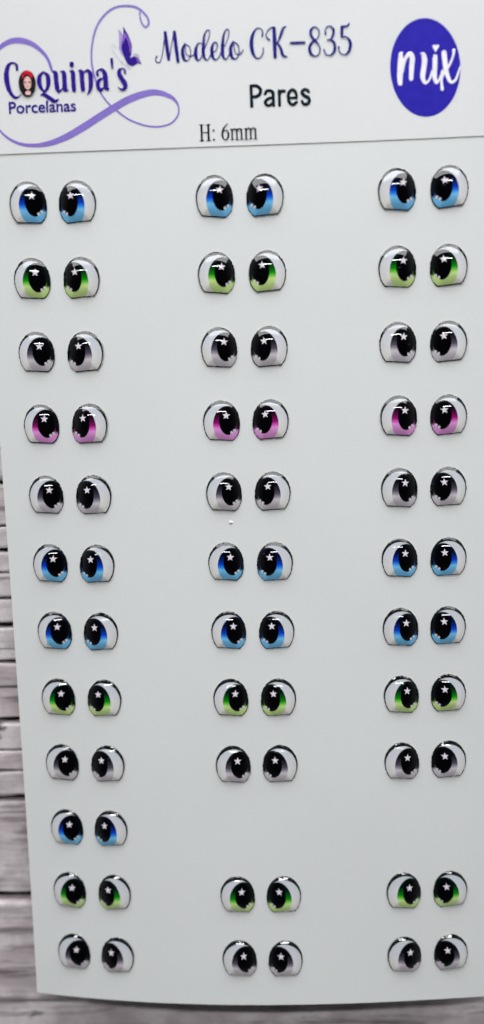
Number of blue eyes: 20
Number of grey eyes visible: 24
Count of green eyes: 18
